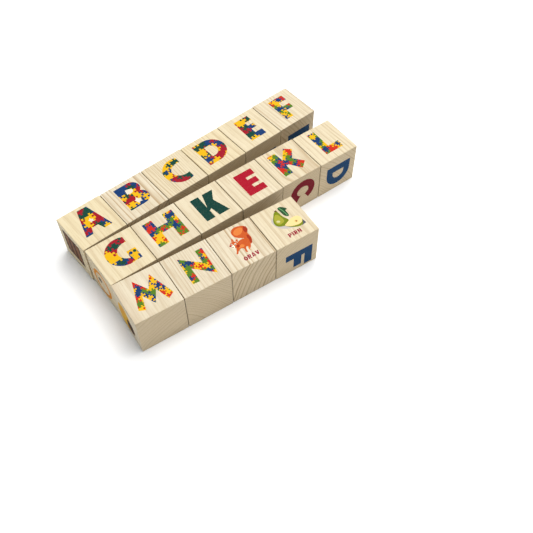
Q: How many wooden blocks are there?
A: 16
